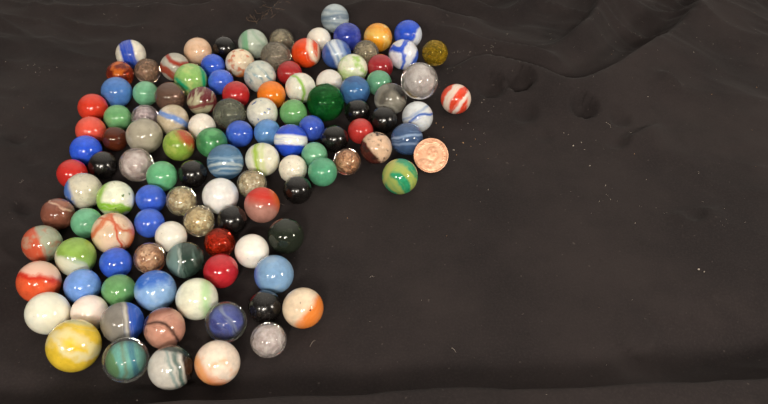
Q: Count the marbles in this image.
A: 120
